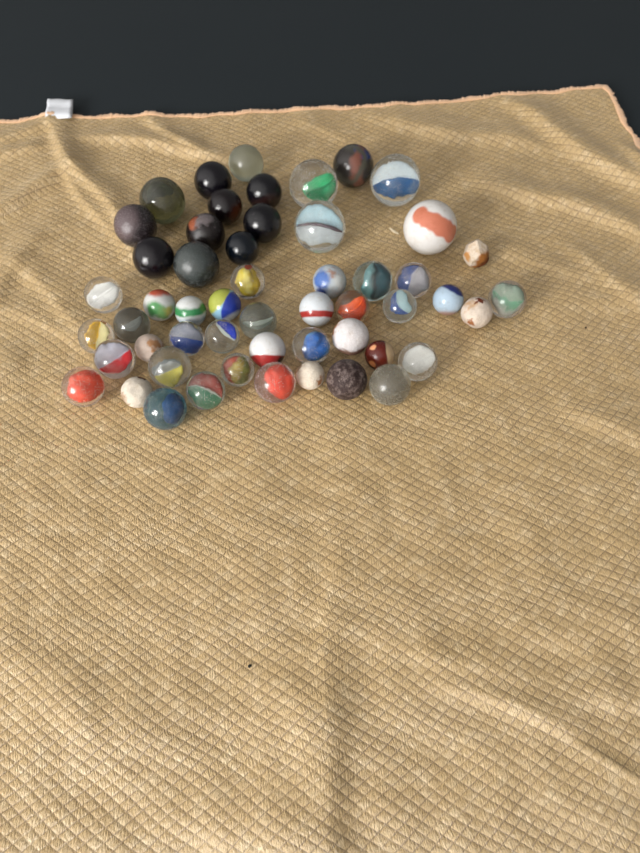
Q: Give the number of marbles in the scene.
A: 53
